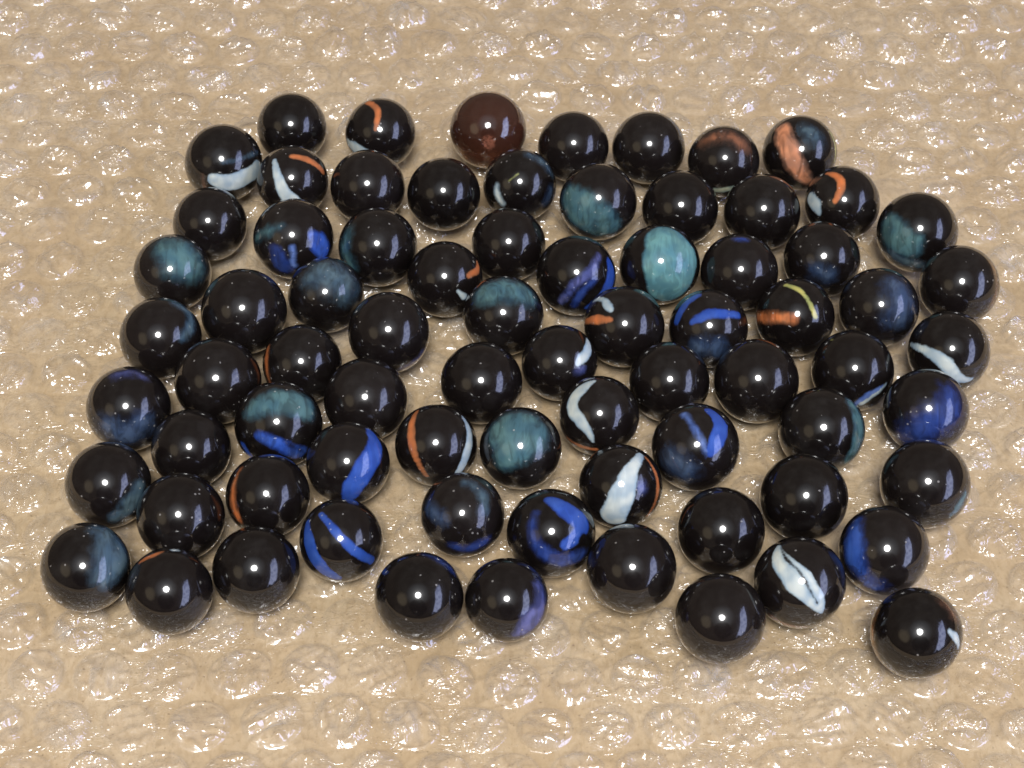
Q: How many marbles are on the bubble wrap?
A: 76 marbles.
